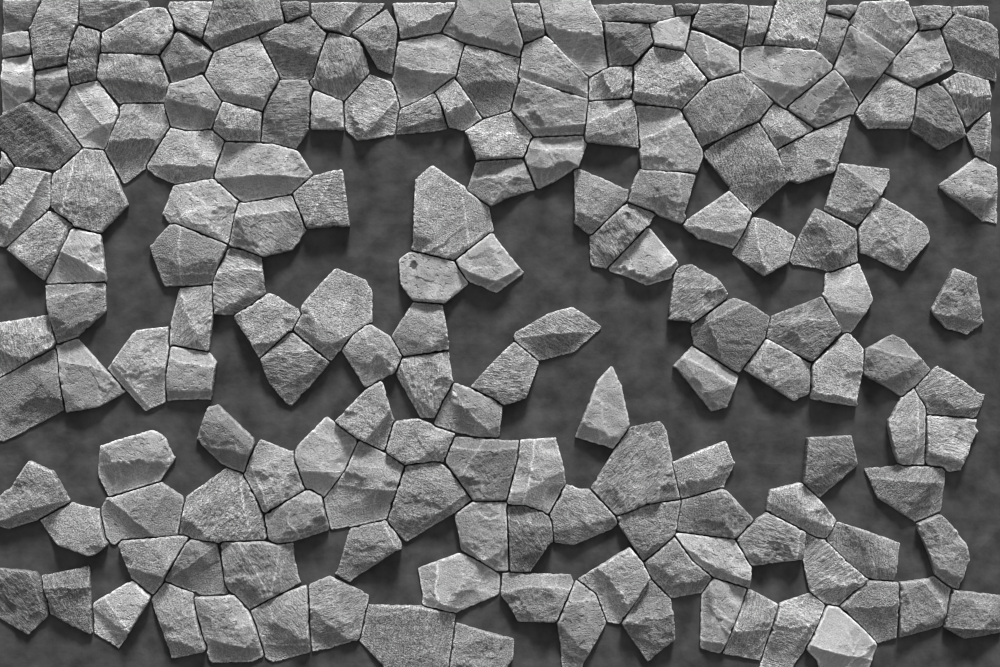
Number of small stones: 33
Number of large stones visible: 146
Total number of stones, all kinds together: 179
